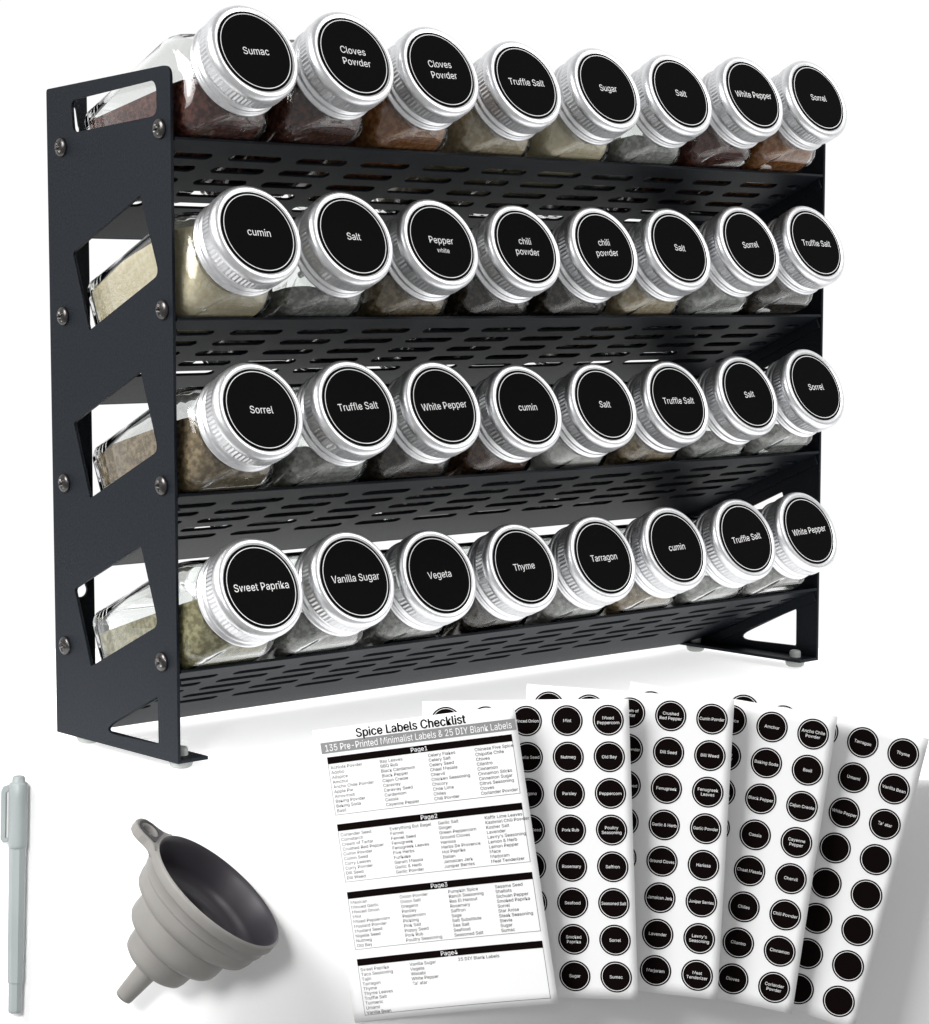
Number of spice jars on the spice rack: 32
